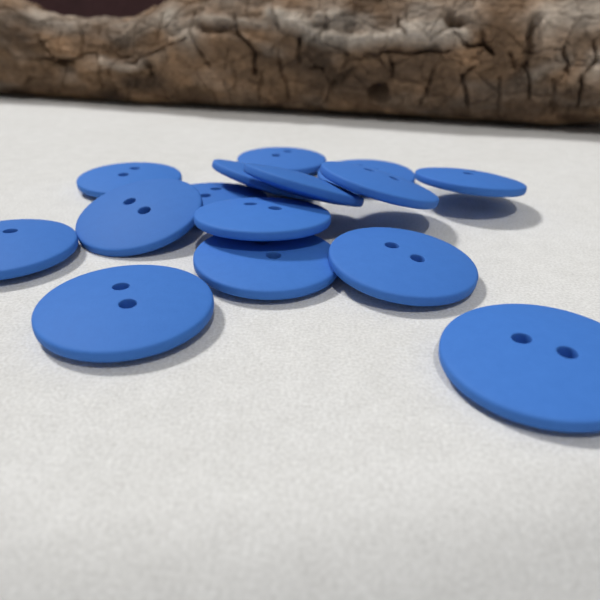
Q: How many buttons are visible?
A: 15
